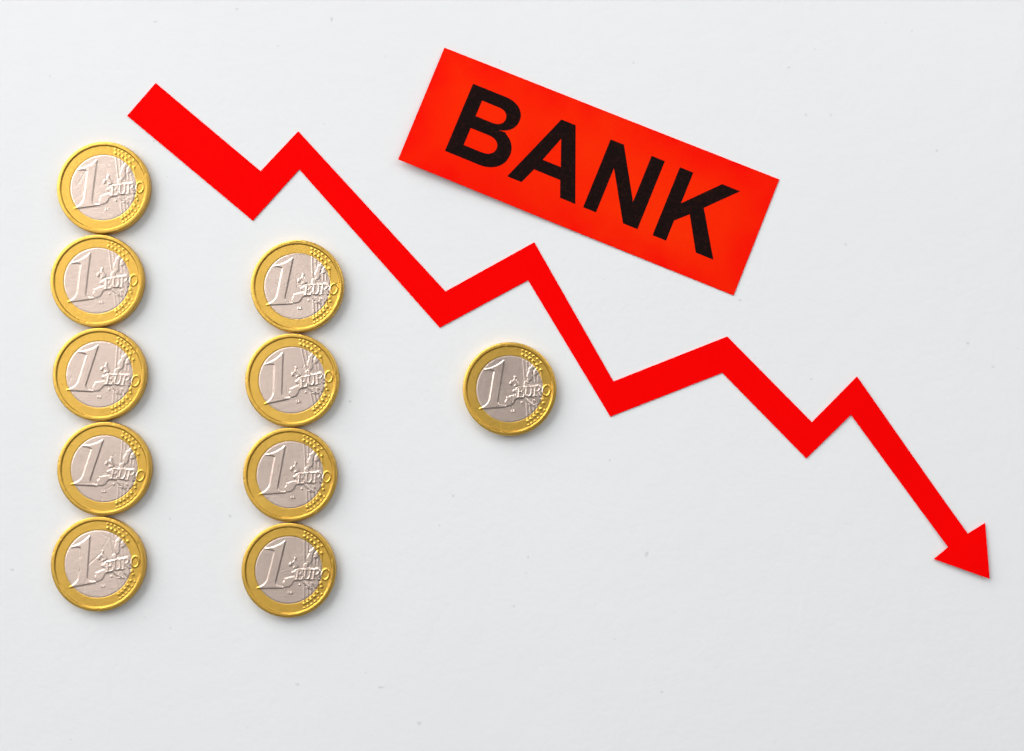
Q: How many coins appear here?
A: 10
